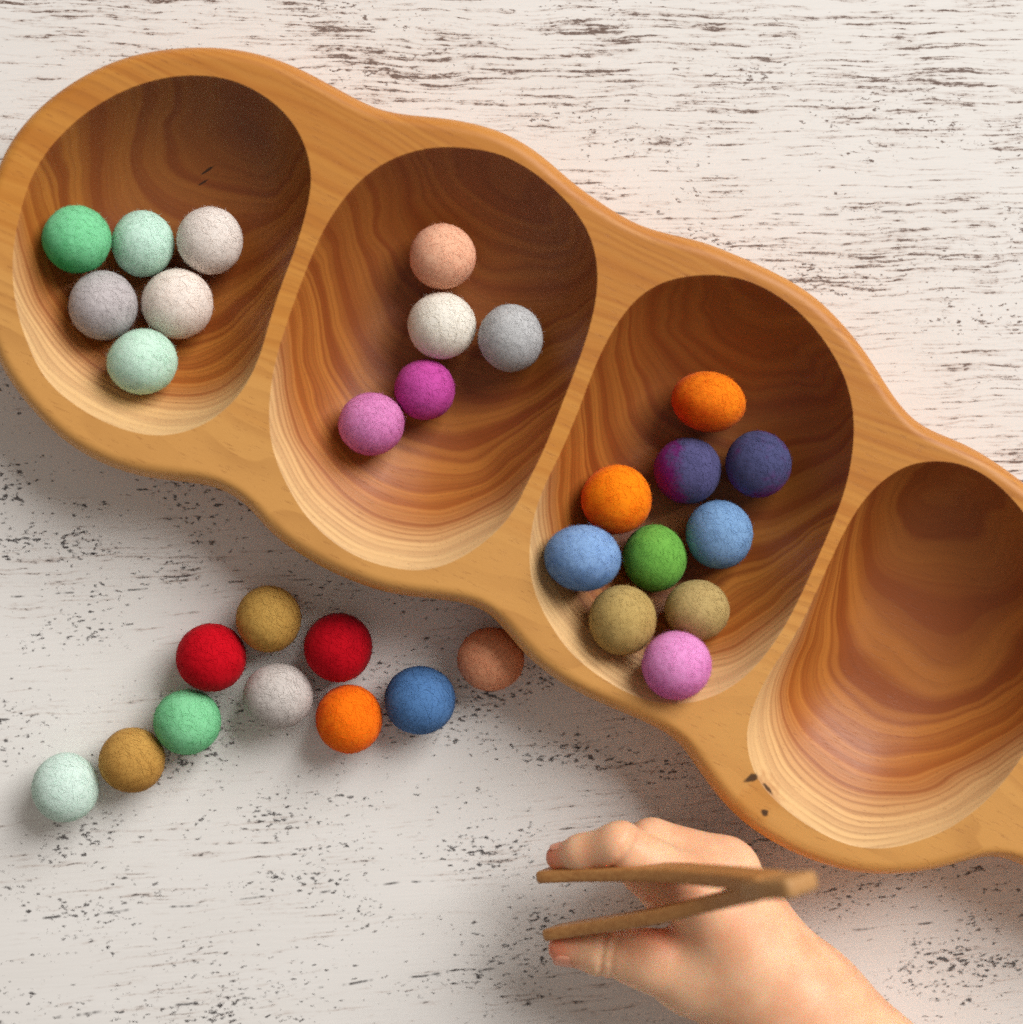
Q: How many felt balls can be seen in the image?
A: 31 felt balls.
